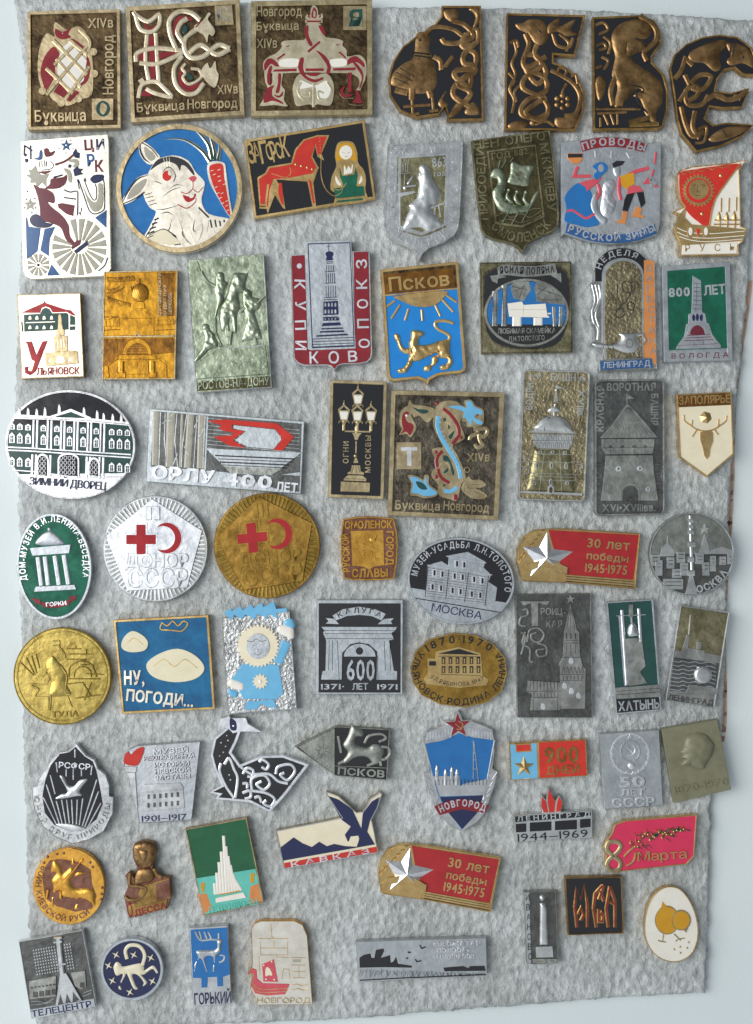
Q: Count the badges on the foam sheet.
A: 67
